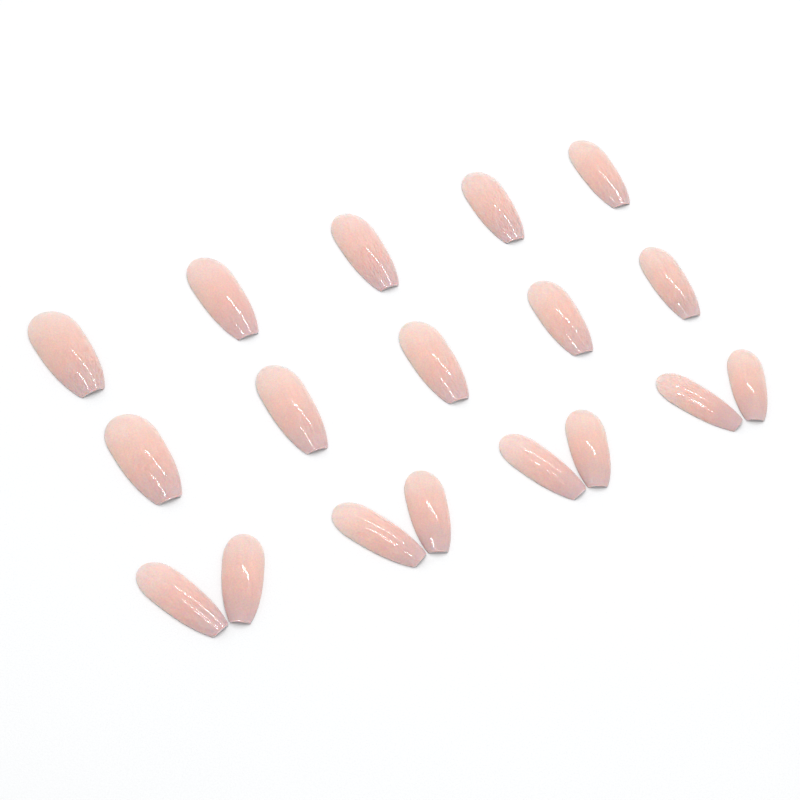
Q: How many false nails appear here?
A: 18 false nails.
